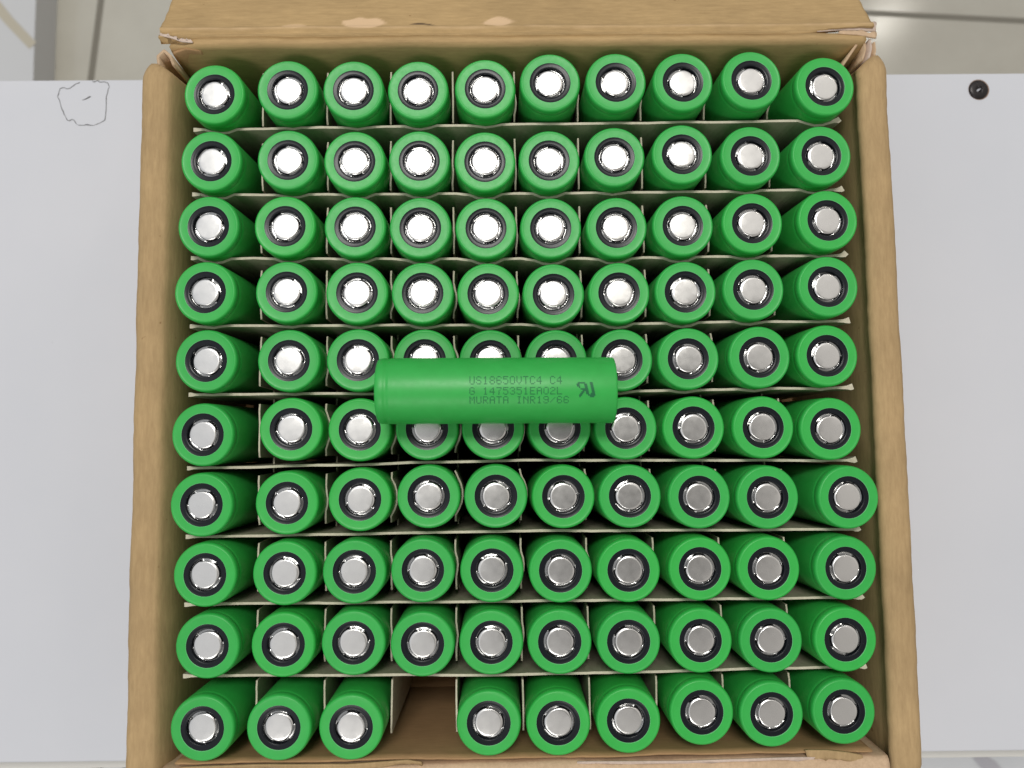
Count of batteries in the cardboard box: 100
